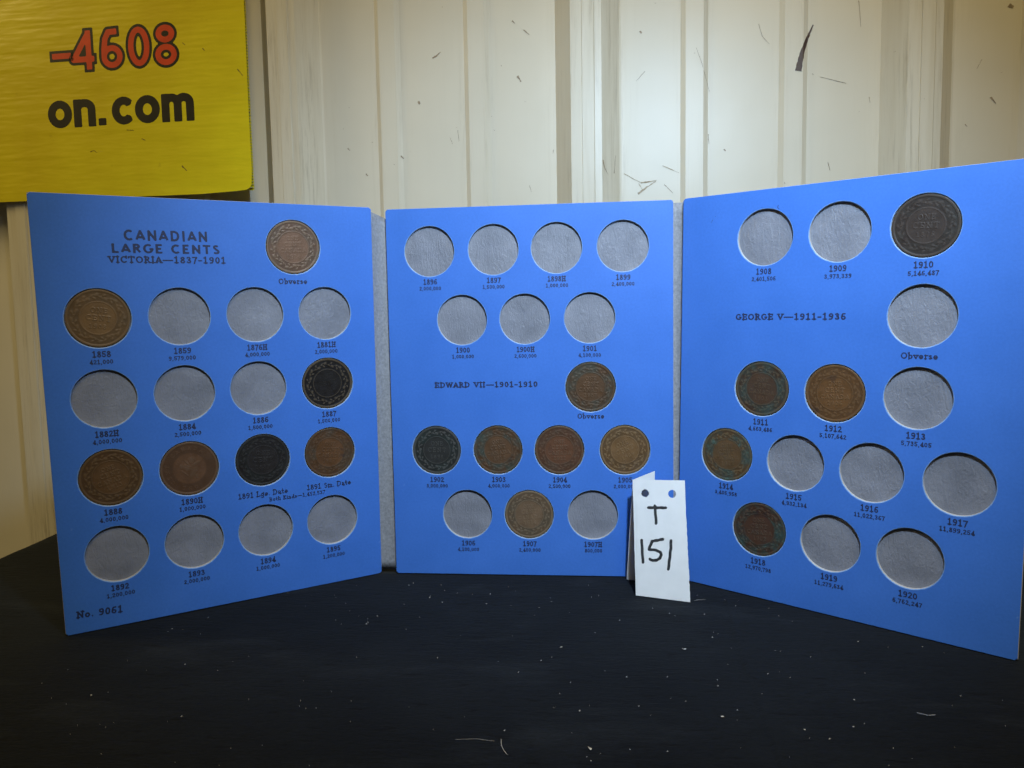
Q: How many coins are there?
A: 18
